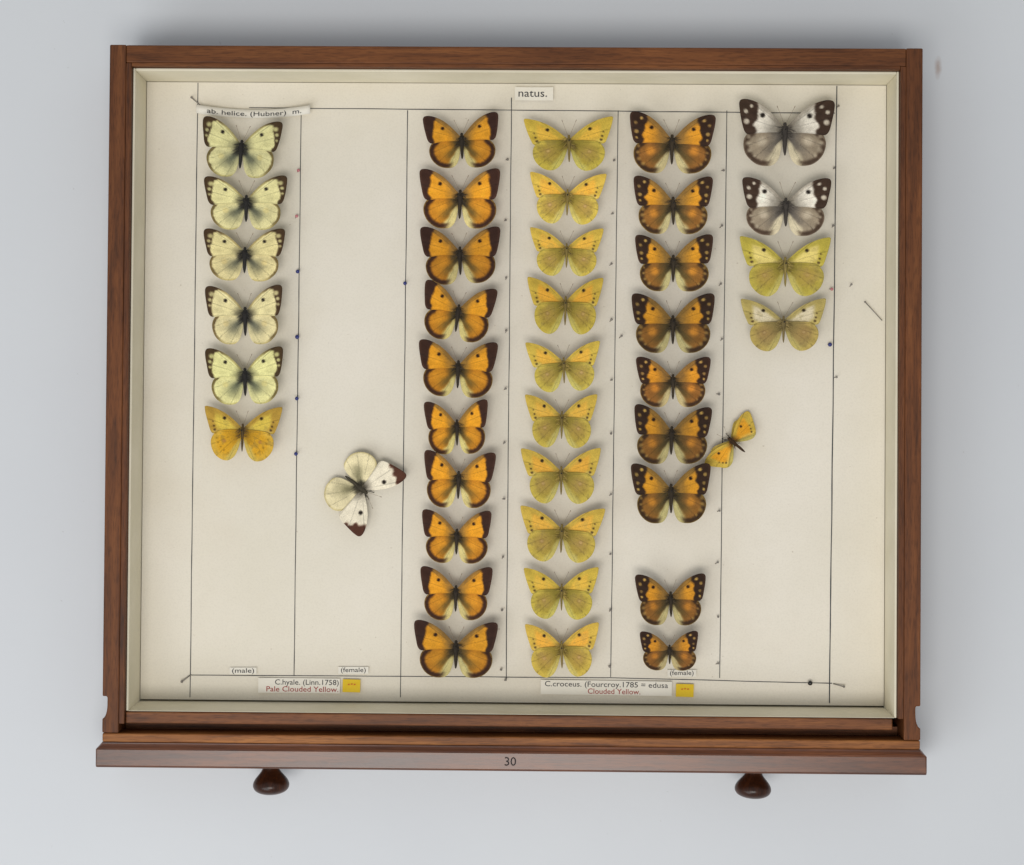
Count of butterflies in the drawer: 41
